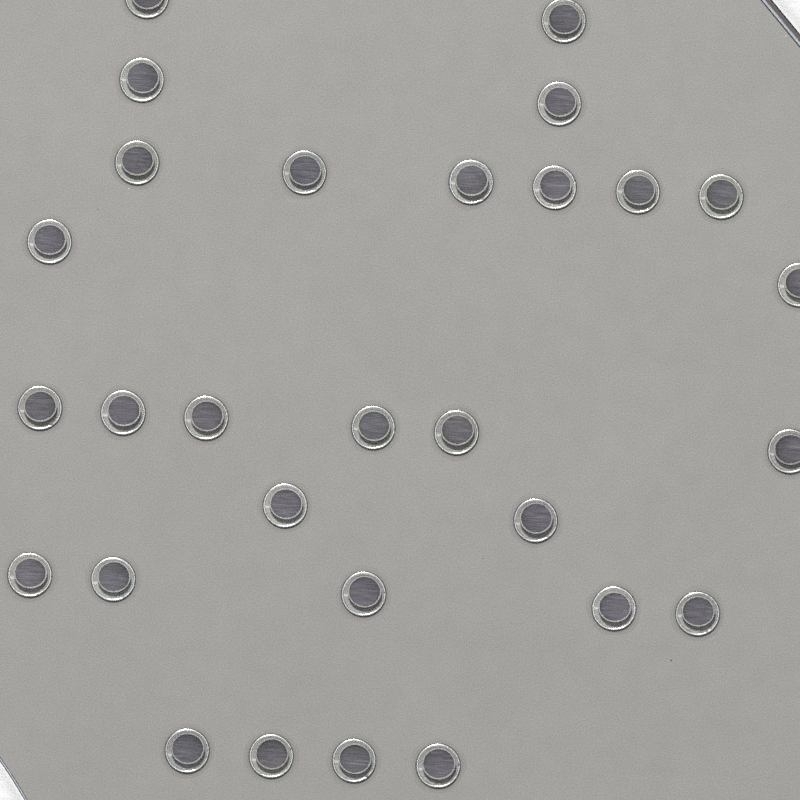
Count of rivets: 29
